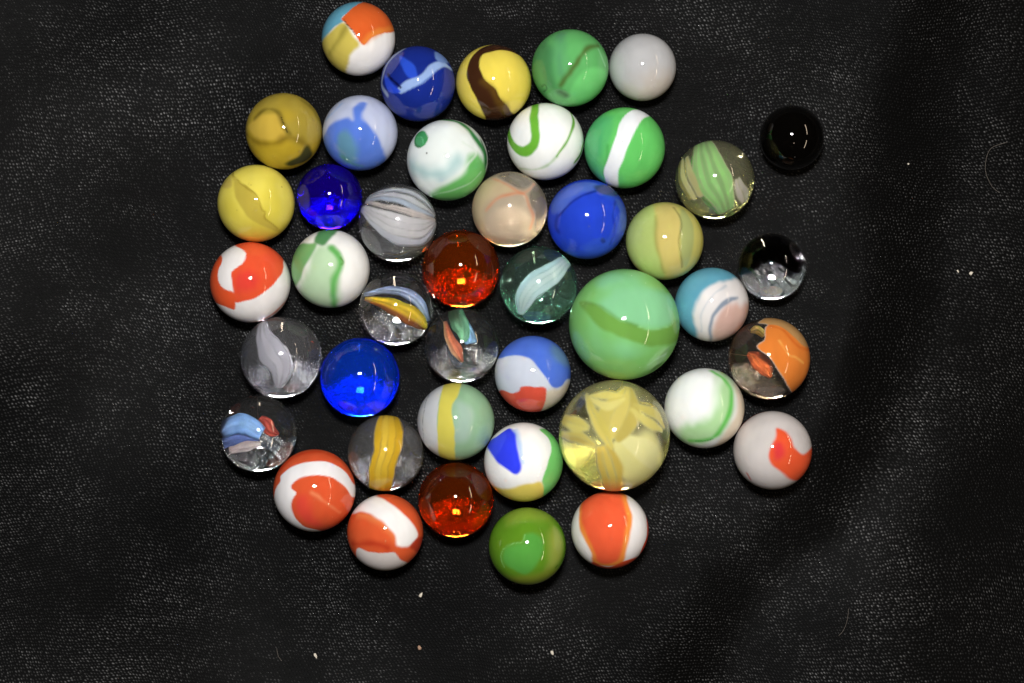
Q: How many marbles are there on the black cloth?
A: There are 43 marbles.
